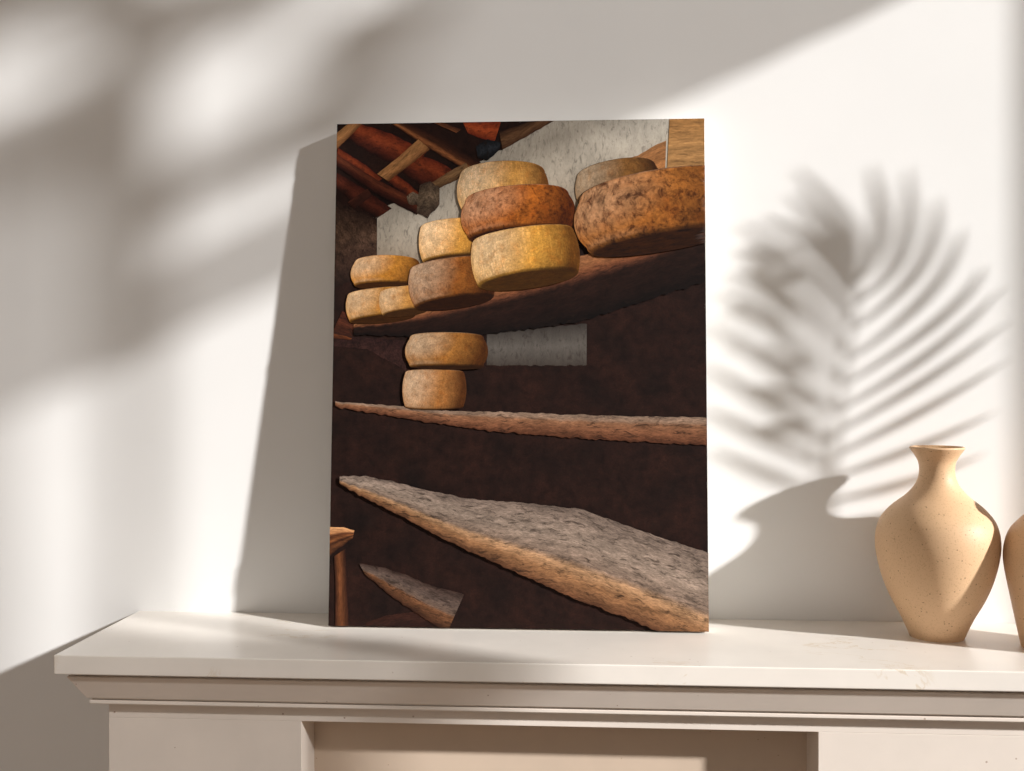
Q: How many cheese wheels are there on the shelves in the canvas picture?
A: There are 12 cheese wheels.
